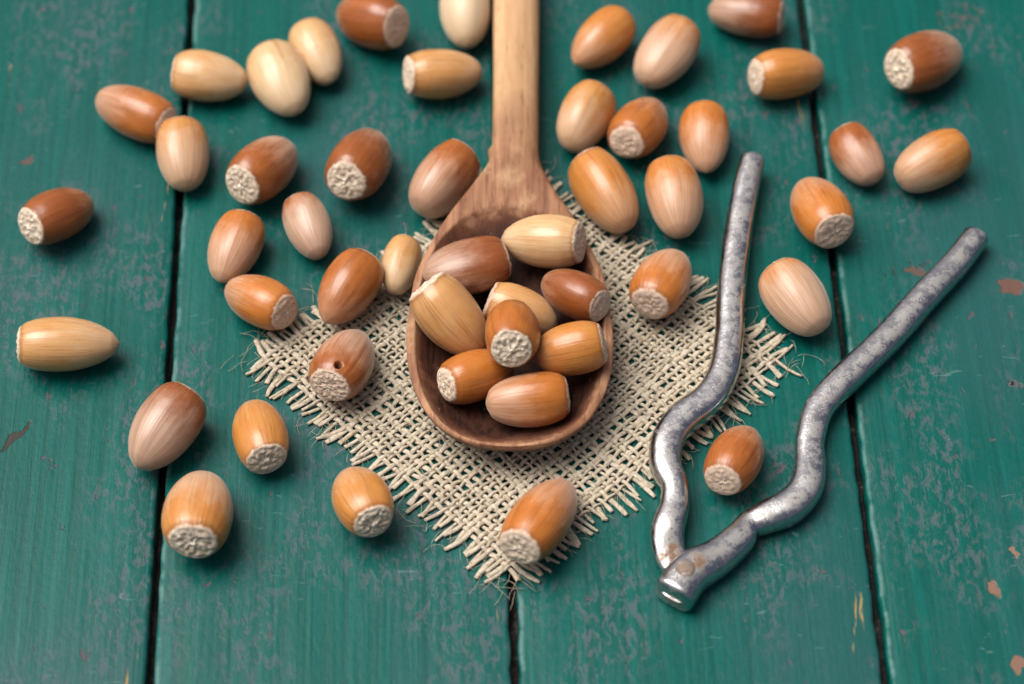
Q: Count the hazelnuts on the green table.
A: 49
